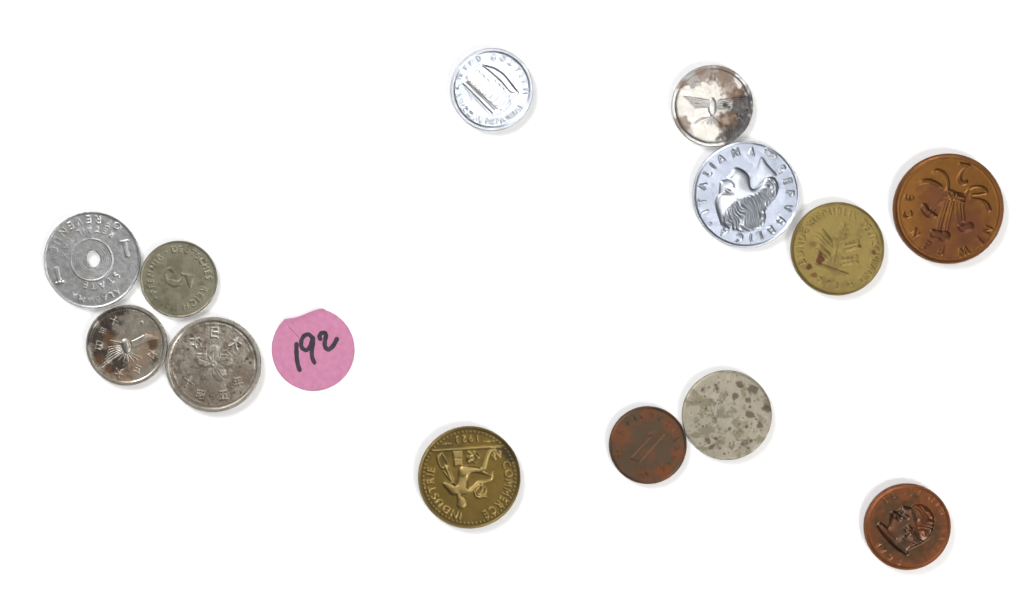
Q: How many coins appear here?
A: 13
